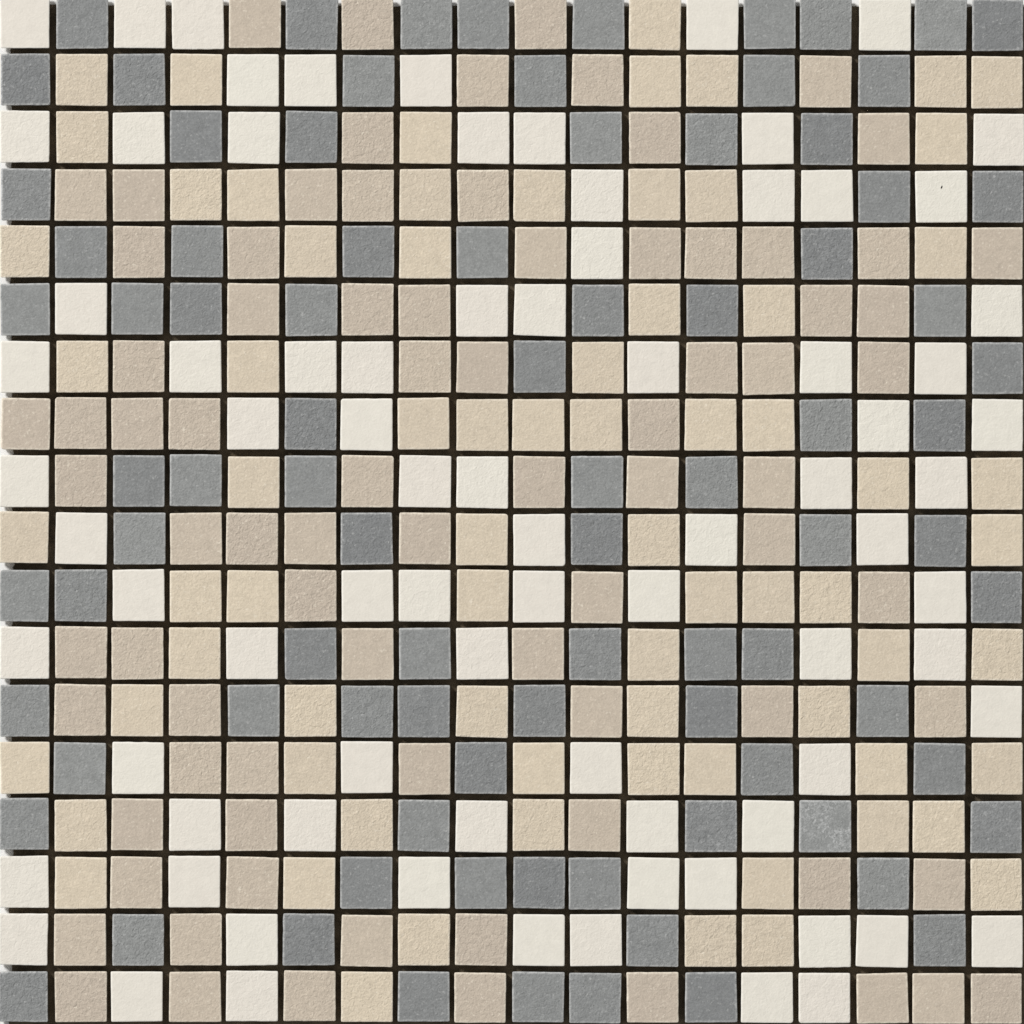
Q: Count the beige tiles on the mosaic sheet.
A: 155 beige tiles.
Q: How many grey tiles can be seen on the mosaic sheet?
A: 88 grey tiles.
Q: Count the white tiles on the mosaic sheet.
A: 81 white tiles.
